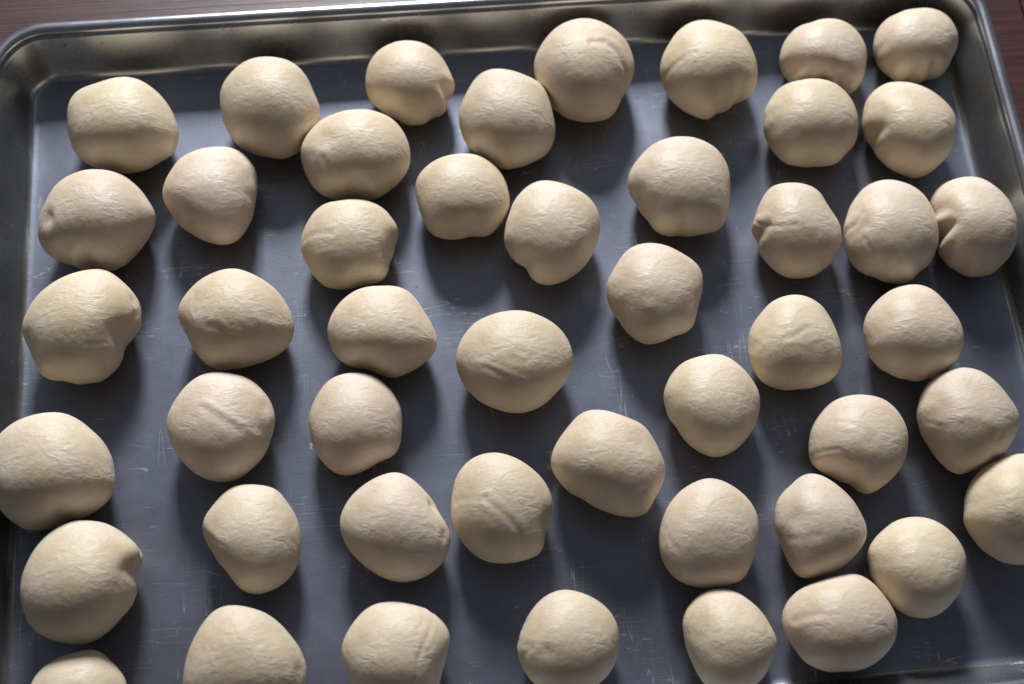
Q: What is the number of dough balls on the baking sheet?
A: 48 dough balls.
